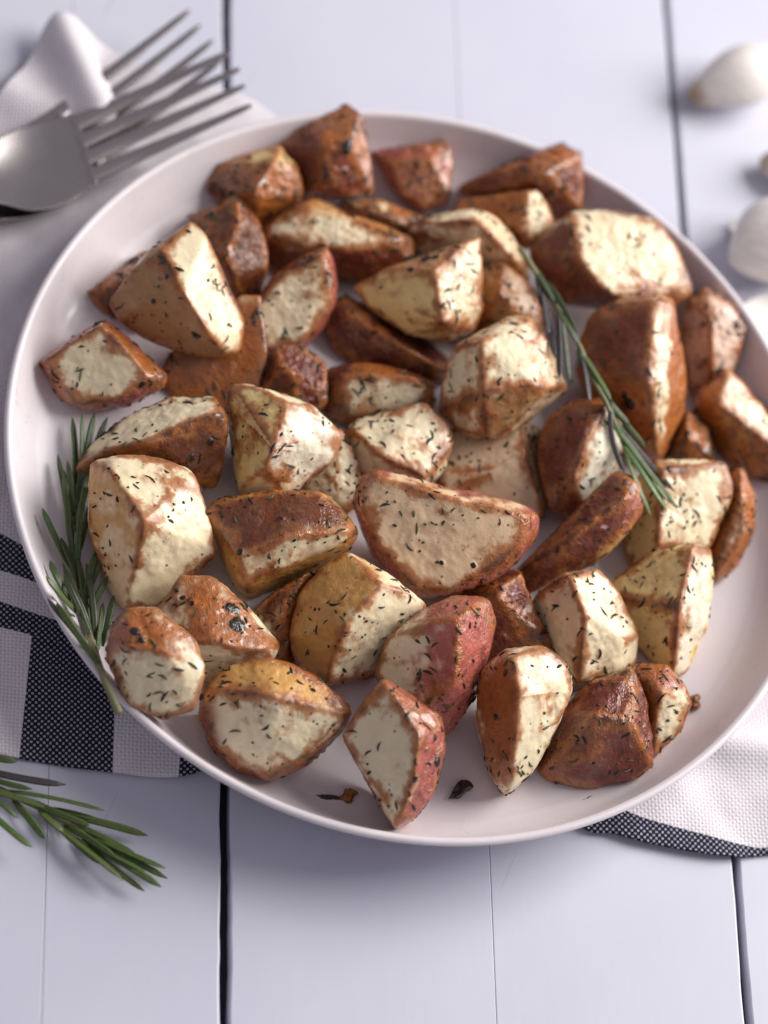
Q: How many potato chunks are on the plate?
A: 50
